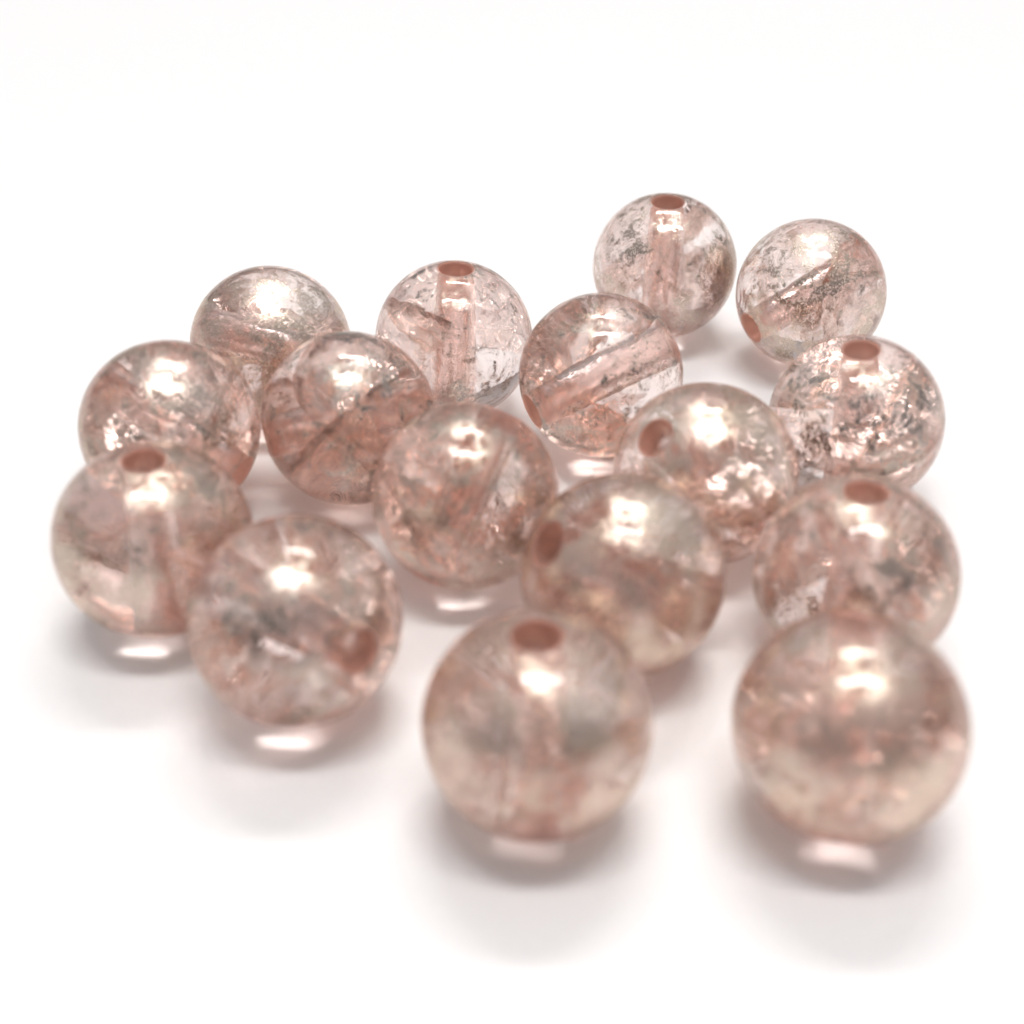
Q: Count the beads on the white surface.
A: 16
